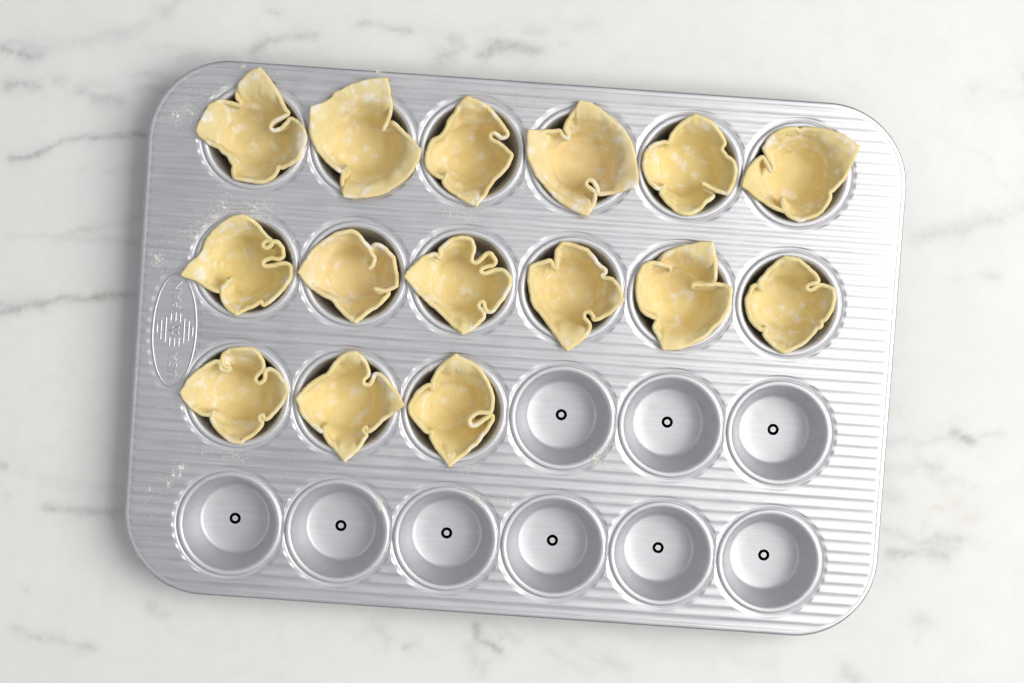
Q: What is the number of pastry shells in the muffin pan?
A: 15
